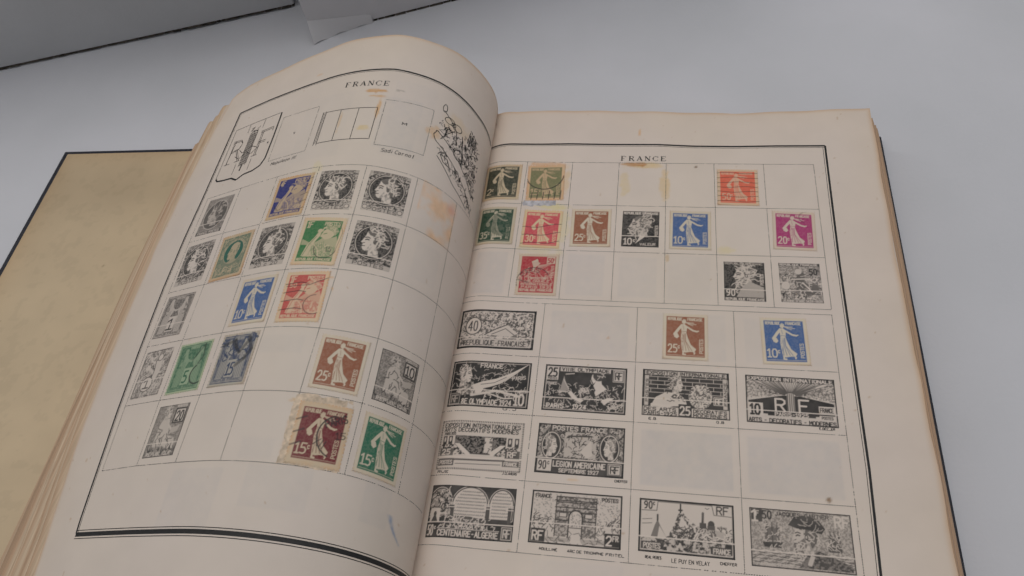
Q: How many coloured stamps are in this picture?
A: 21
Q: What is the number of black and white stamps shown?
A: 24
